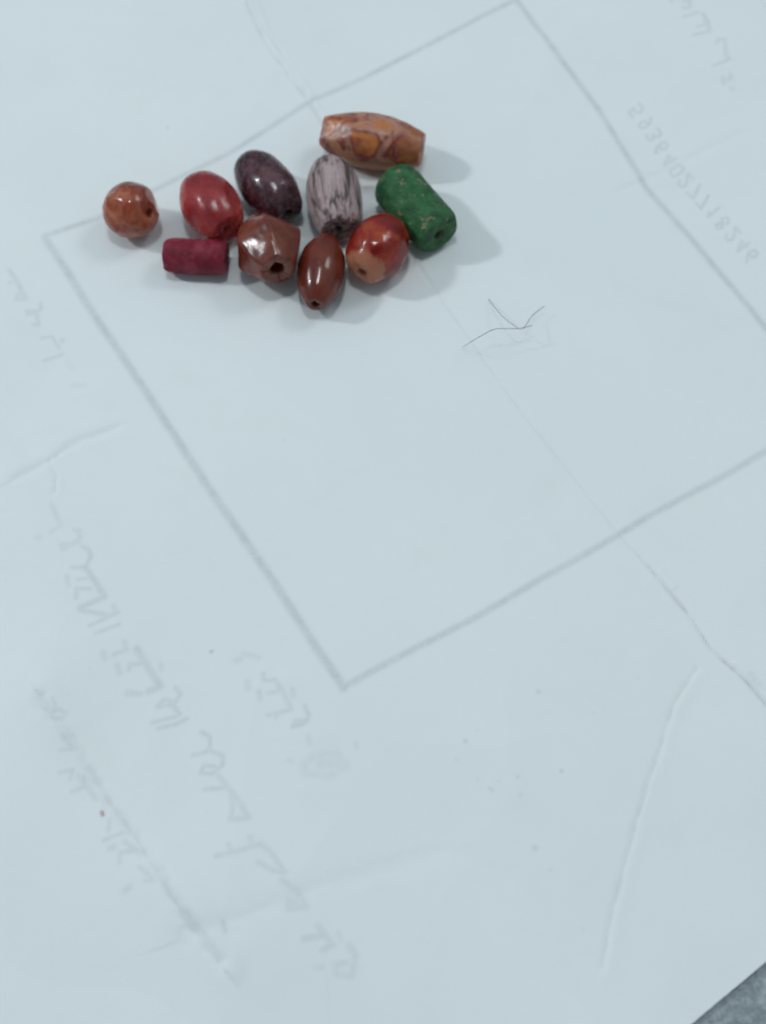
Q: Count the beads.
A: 10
